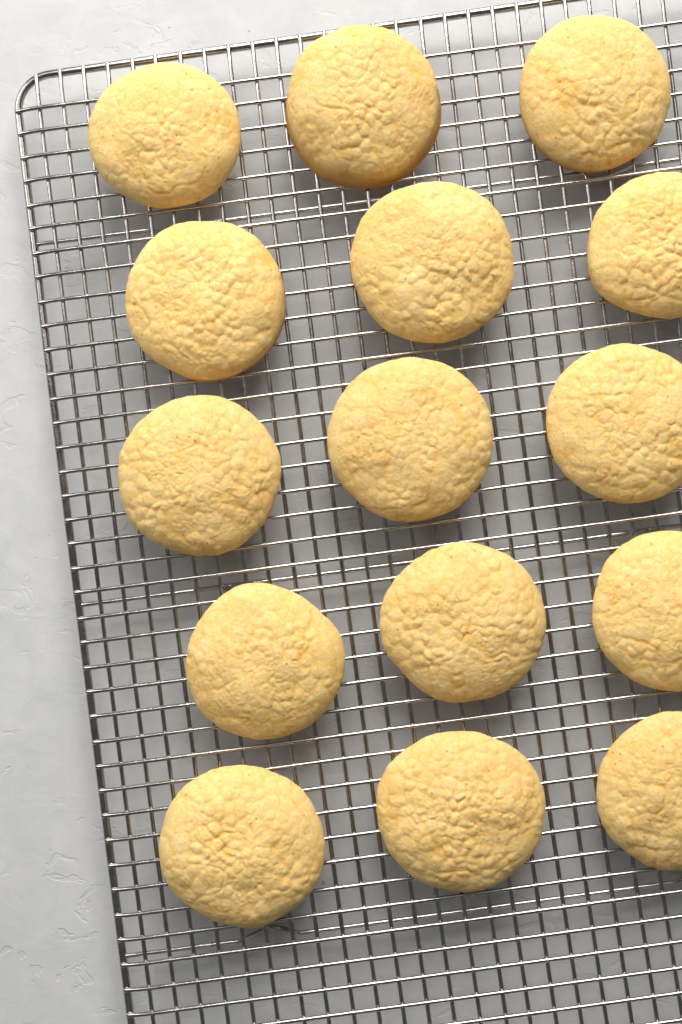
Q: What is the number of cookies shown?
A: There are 15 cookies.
